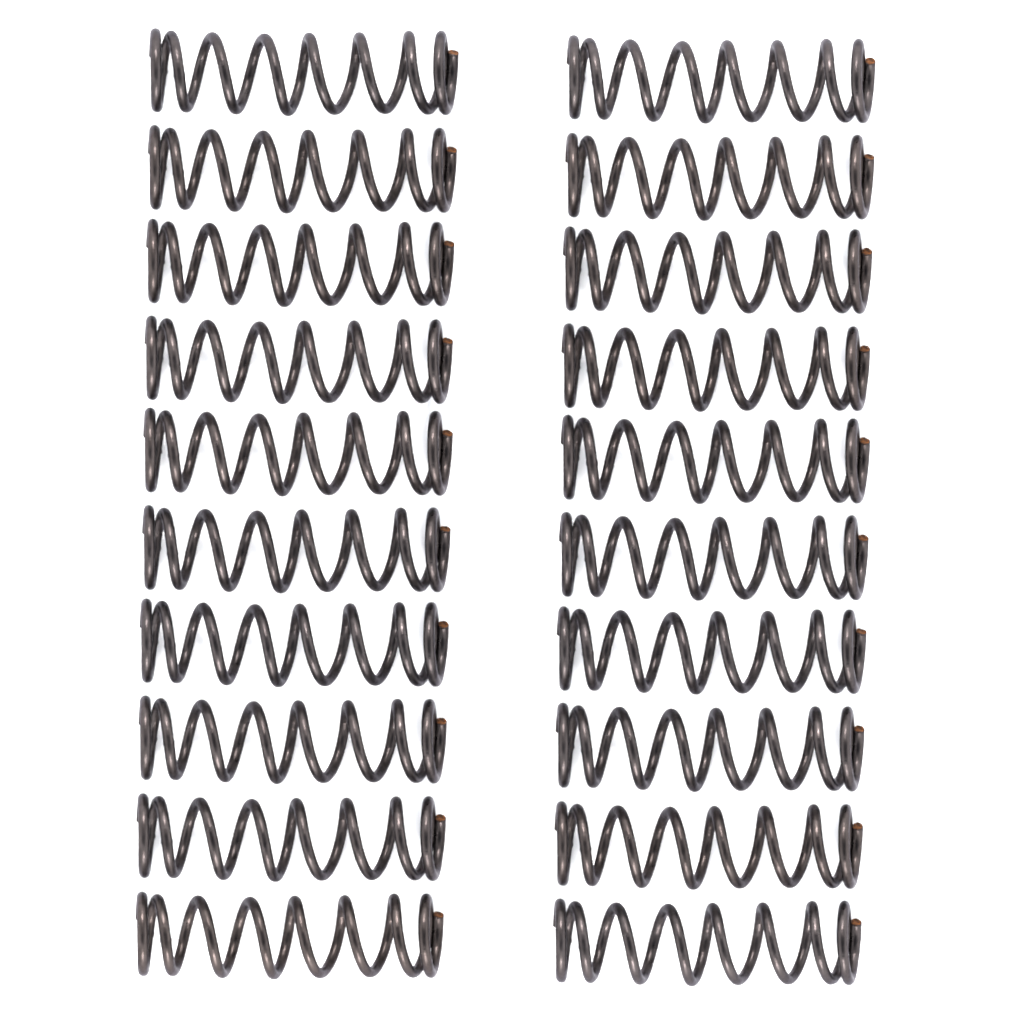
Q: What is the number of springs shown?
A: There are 20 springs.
